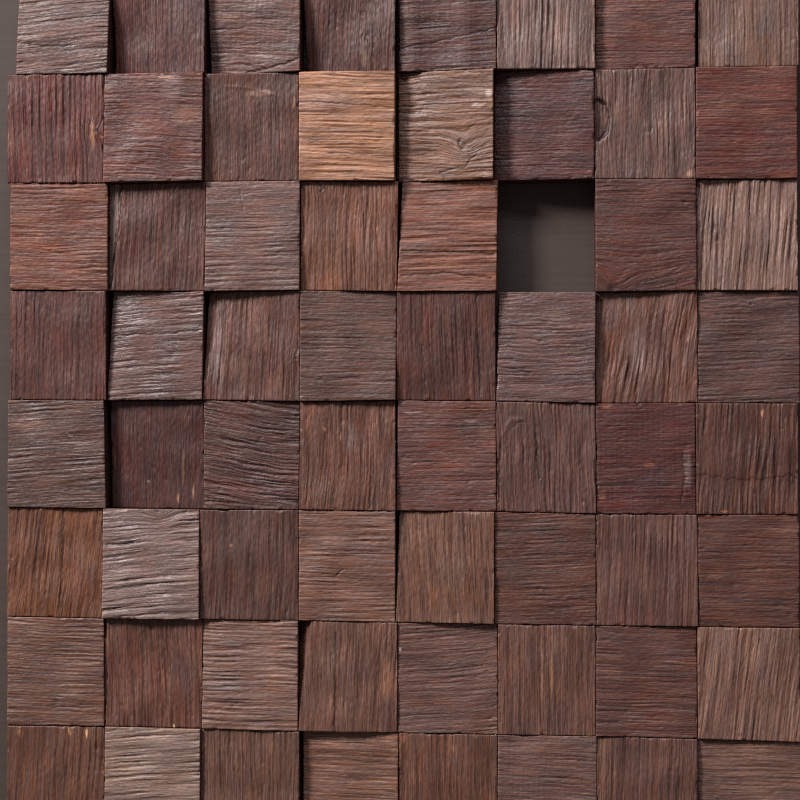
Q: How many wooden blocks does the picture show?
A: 63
